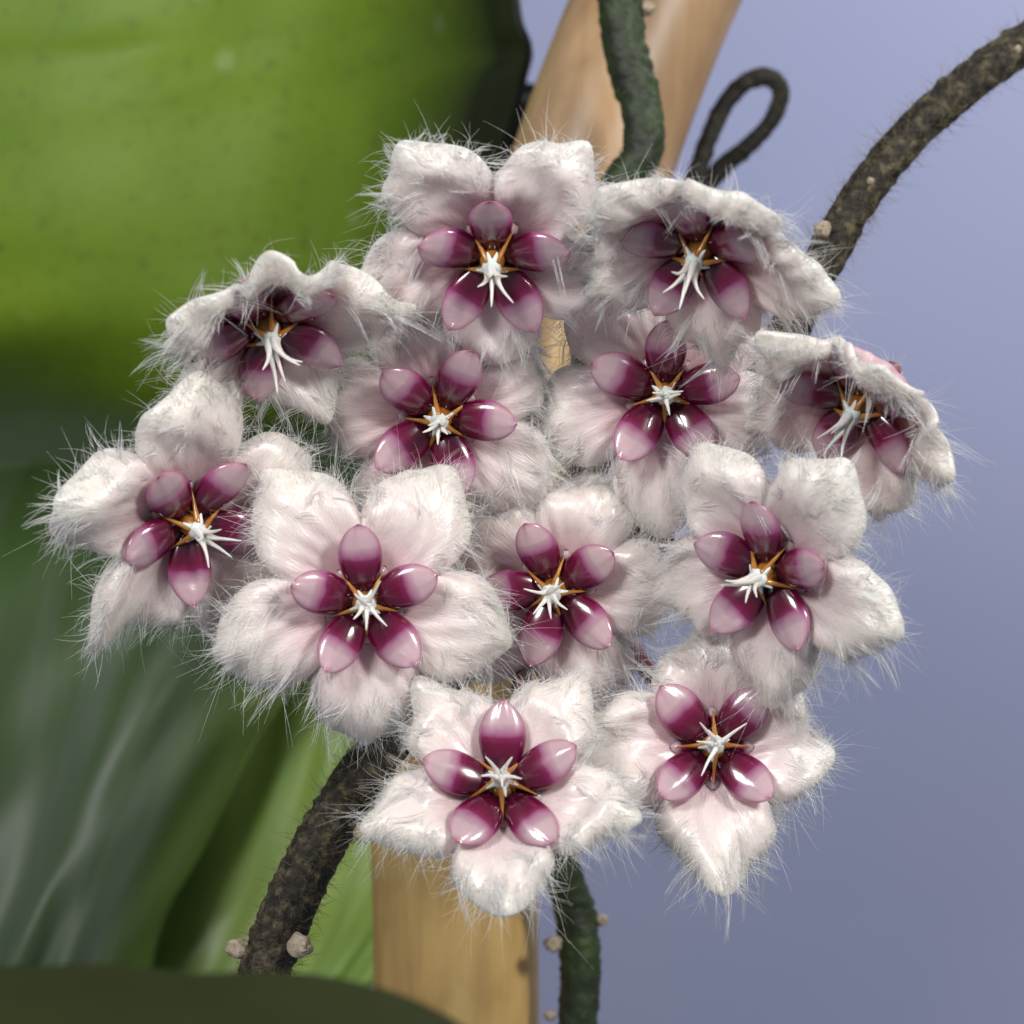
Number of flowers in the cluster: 12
